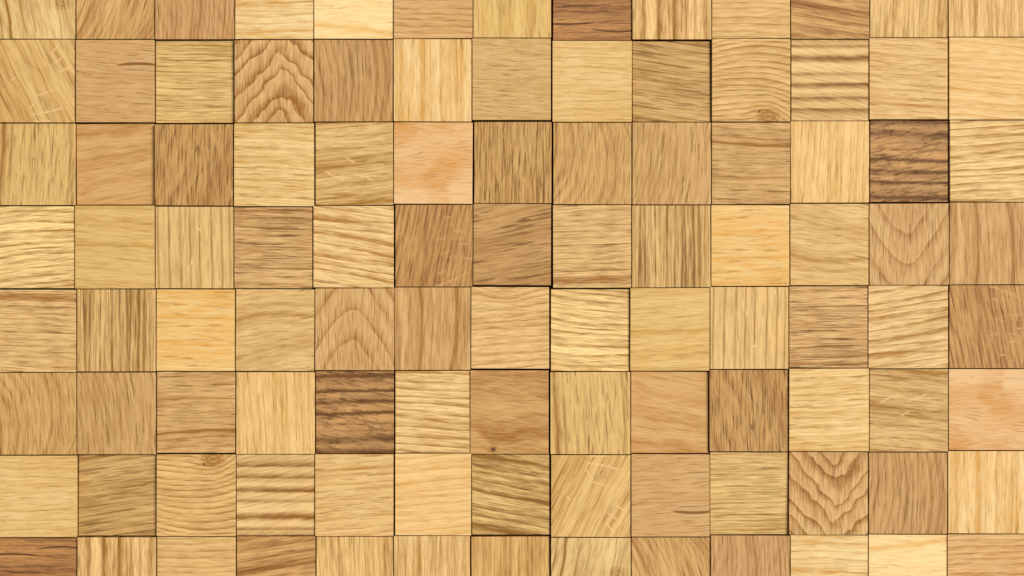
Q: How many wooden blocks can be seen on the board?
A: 104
